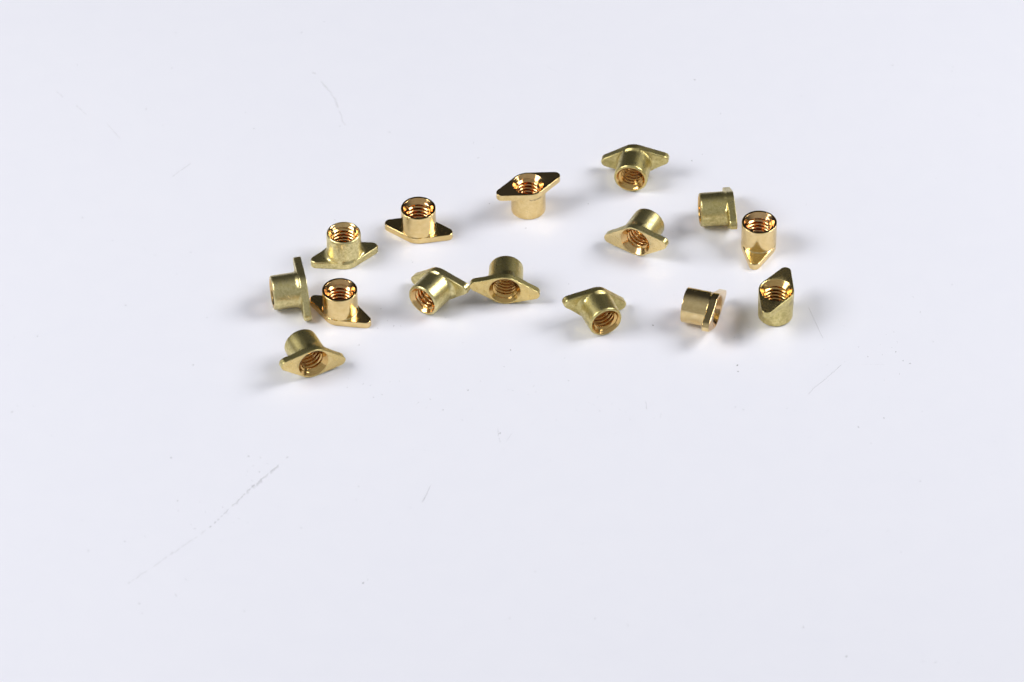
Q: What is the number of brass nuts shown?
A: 15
